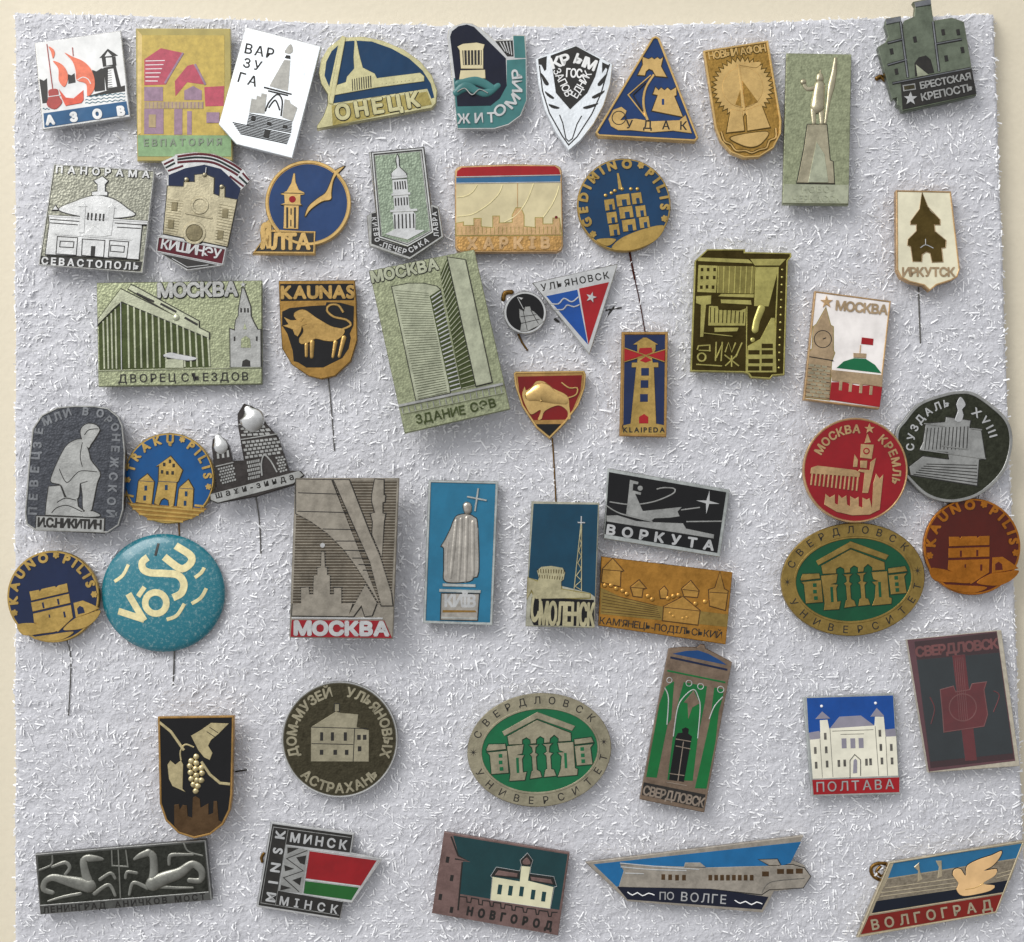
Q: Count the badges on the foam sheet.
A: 51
